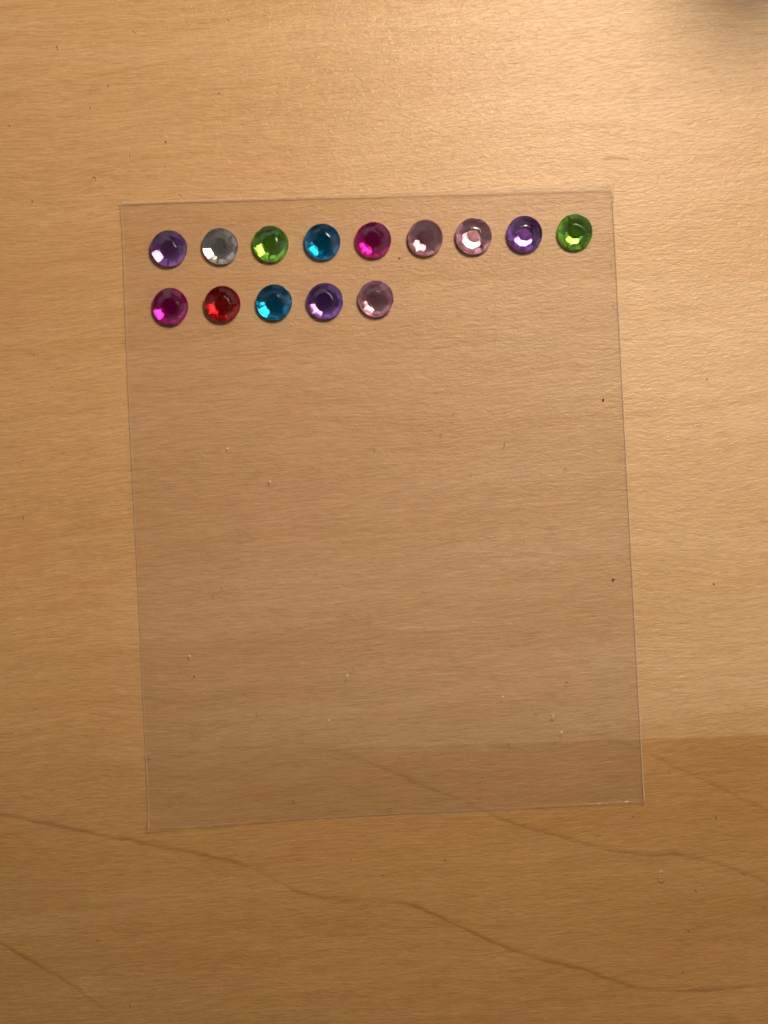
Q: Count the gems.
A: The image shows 14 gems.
